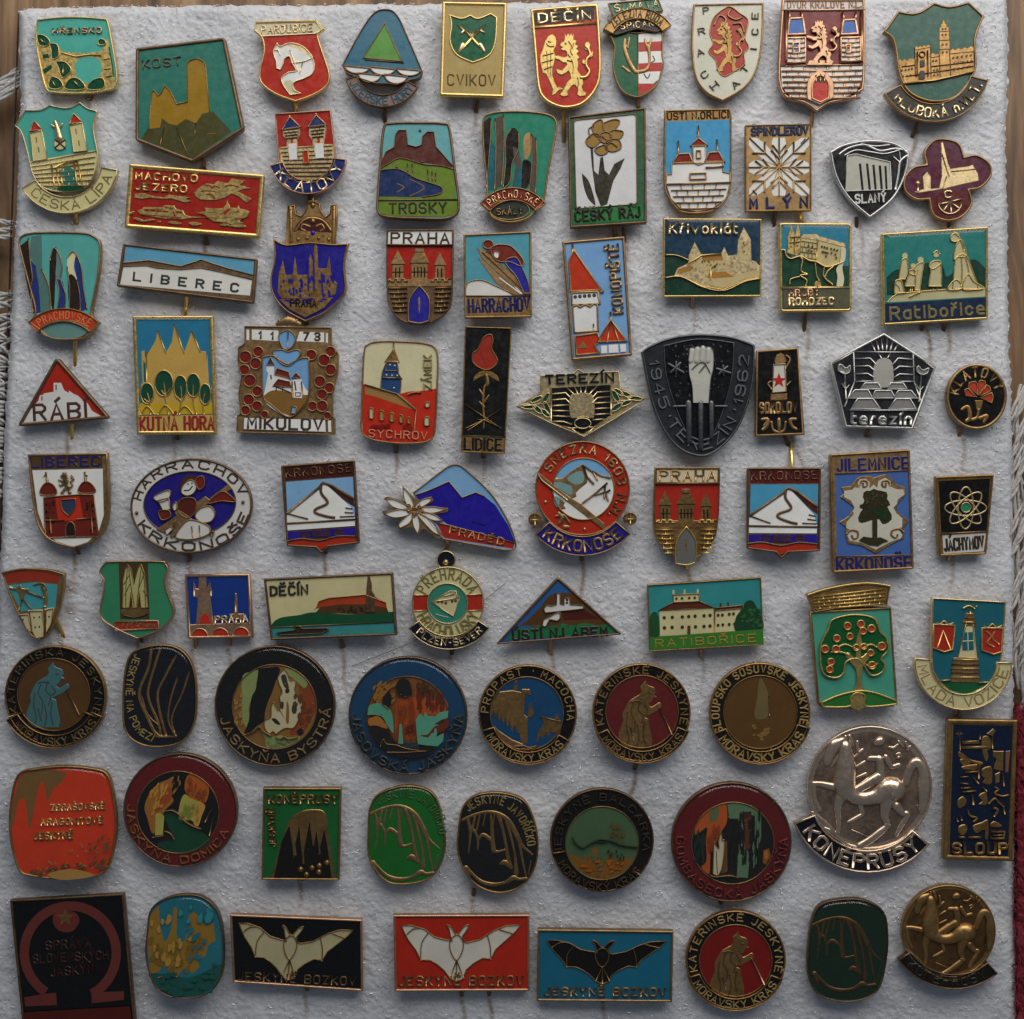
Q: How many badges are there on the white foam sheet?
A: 81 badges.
